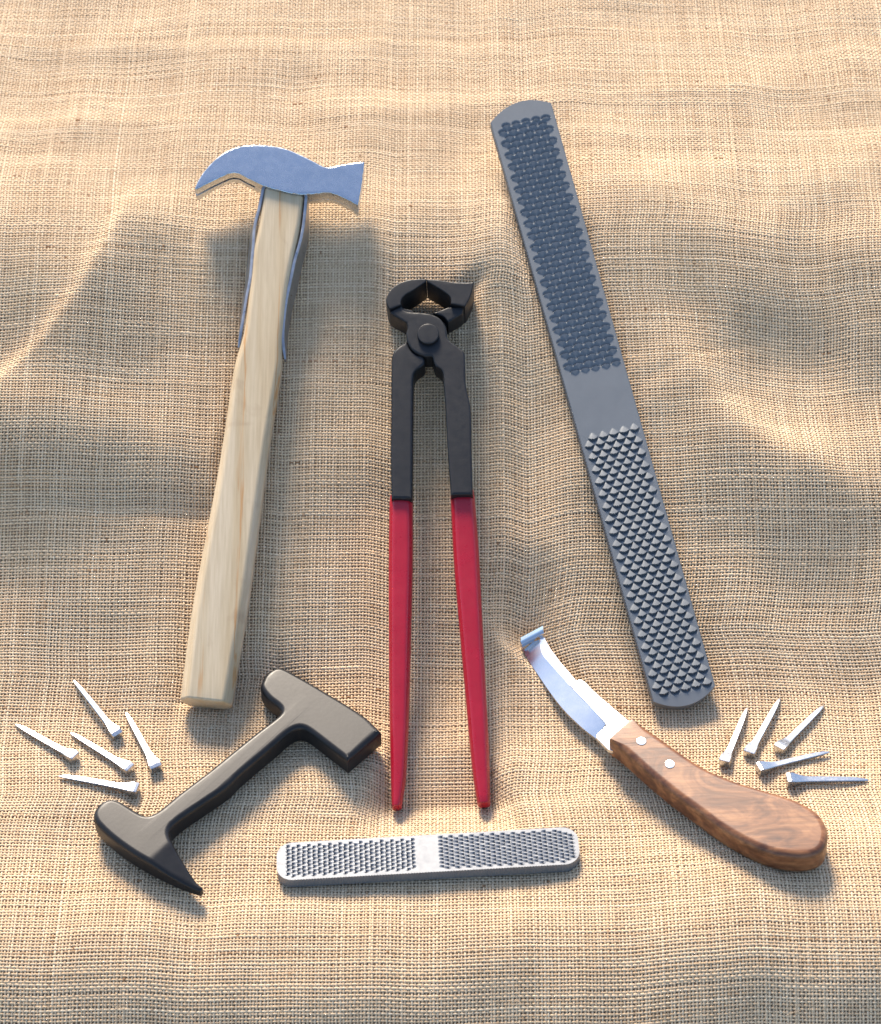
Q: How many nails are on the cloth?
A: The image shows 10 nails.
